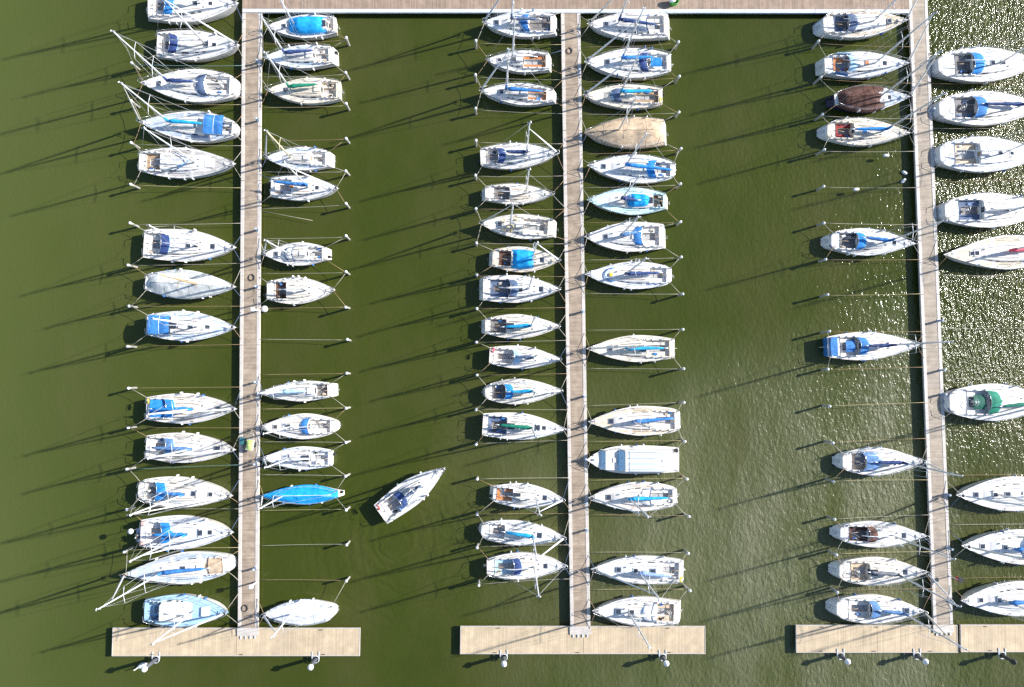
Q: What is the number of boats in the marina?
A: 75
